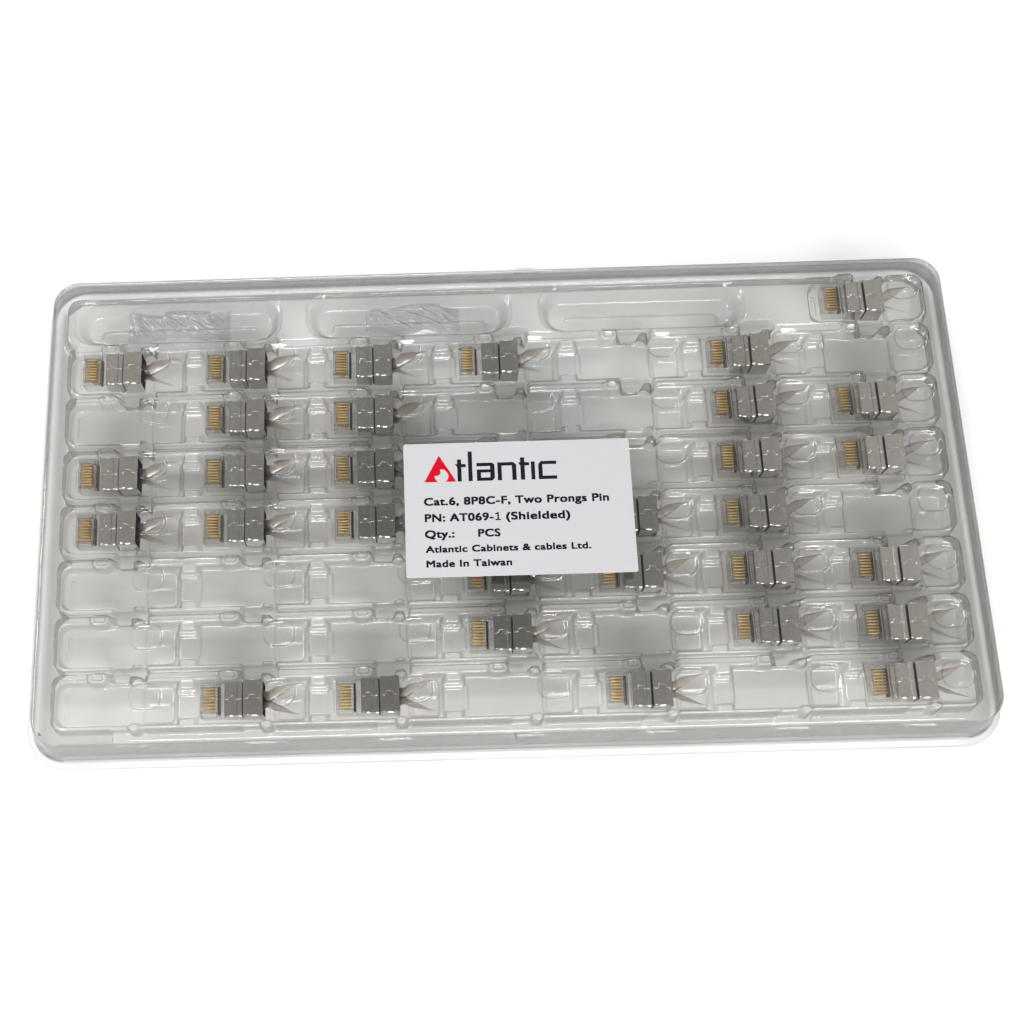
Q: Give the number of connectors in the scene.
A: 31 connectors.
